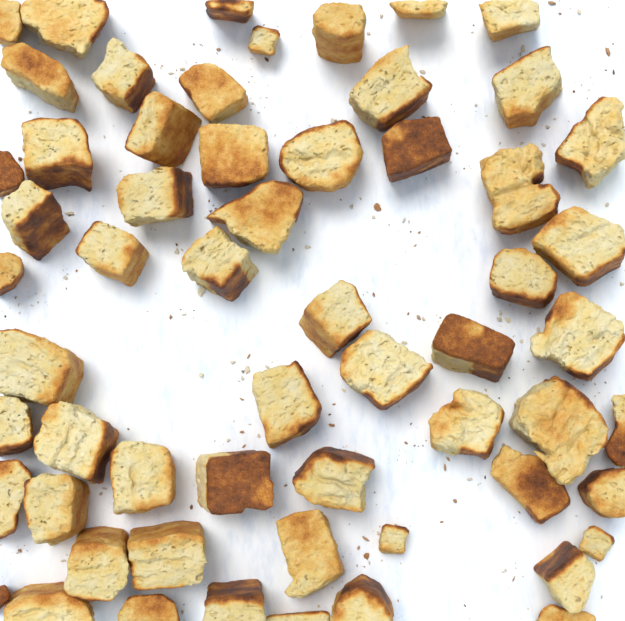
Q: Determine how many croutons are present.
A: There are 59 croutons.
